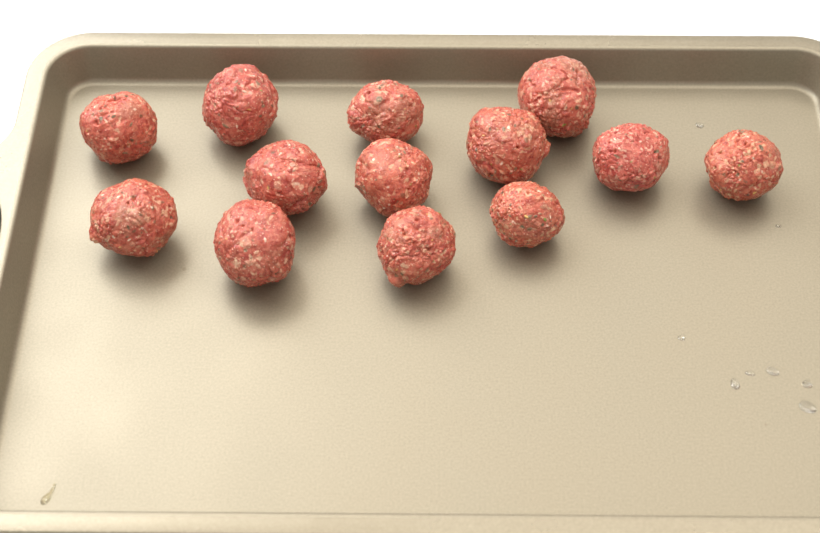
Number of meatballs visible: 13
